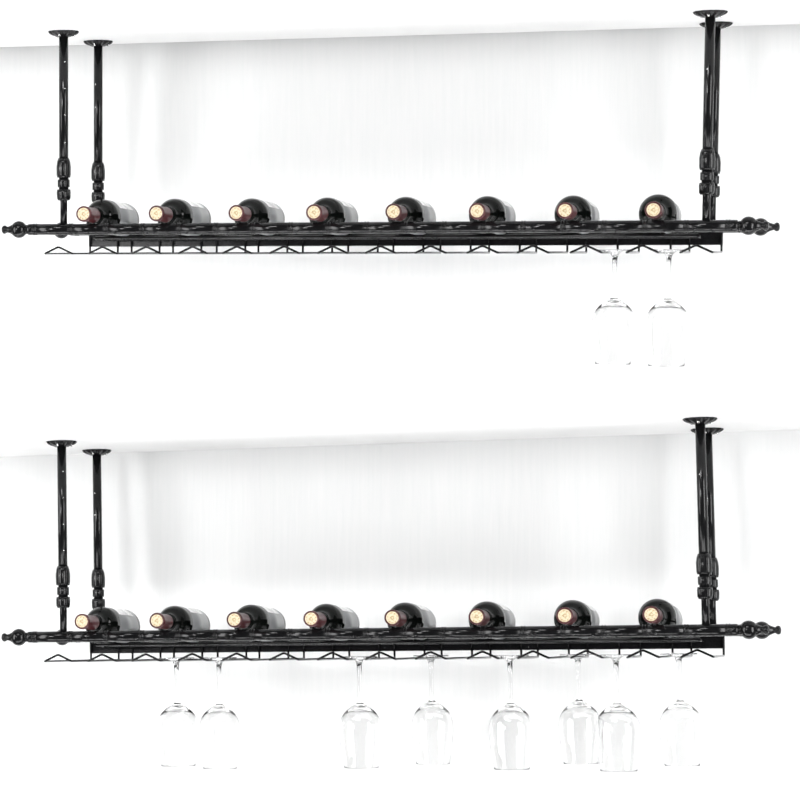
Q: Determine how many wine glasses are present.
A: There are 10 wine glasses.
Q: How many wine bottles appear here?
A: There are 16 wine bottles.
